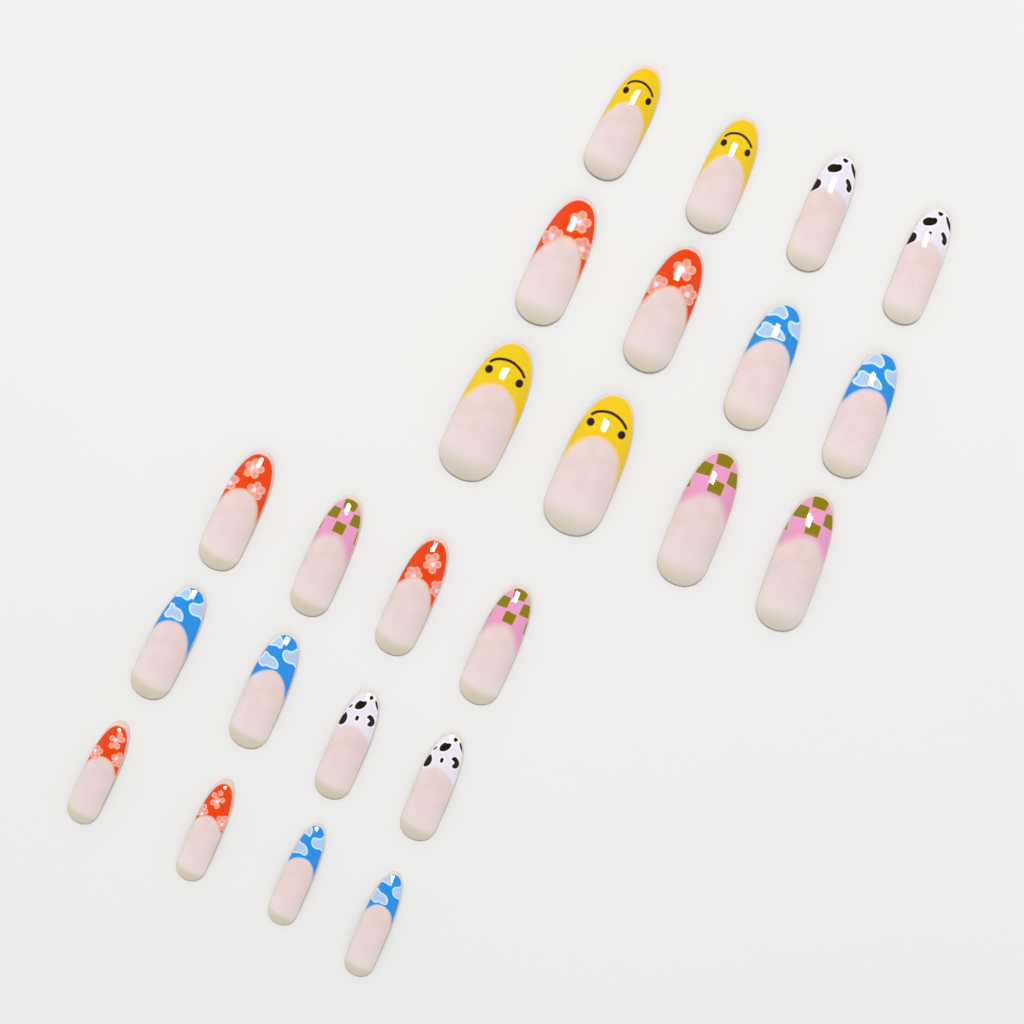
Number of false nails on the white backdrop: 24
